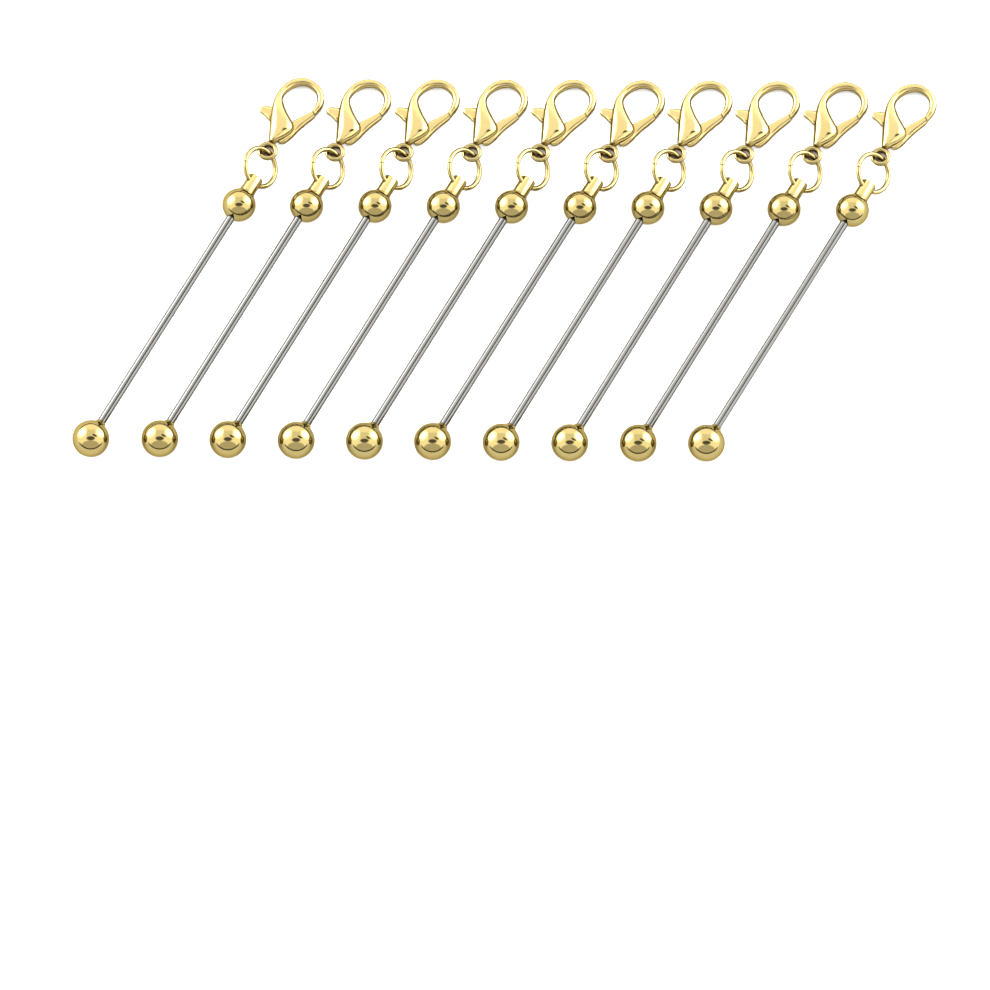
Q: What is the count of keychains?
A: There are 10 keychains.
